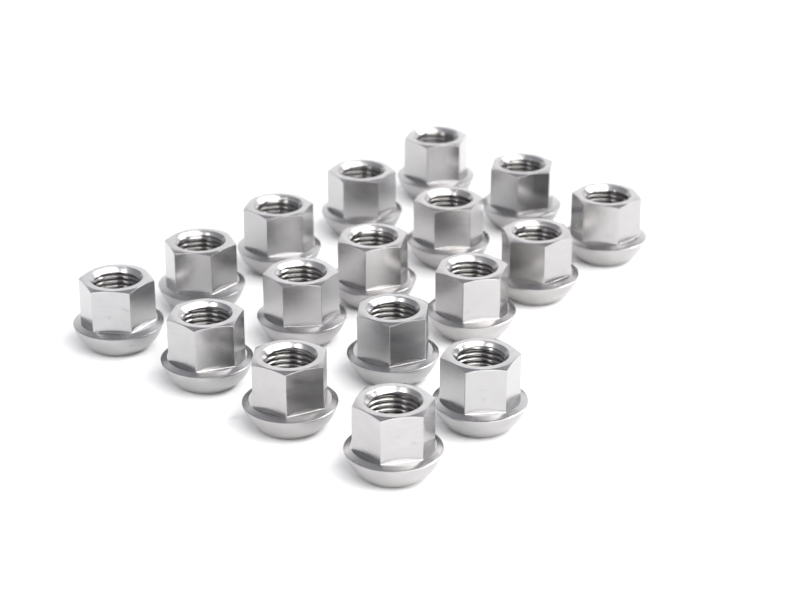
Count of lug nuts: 17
